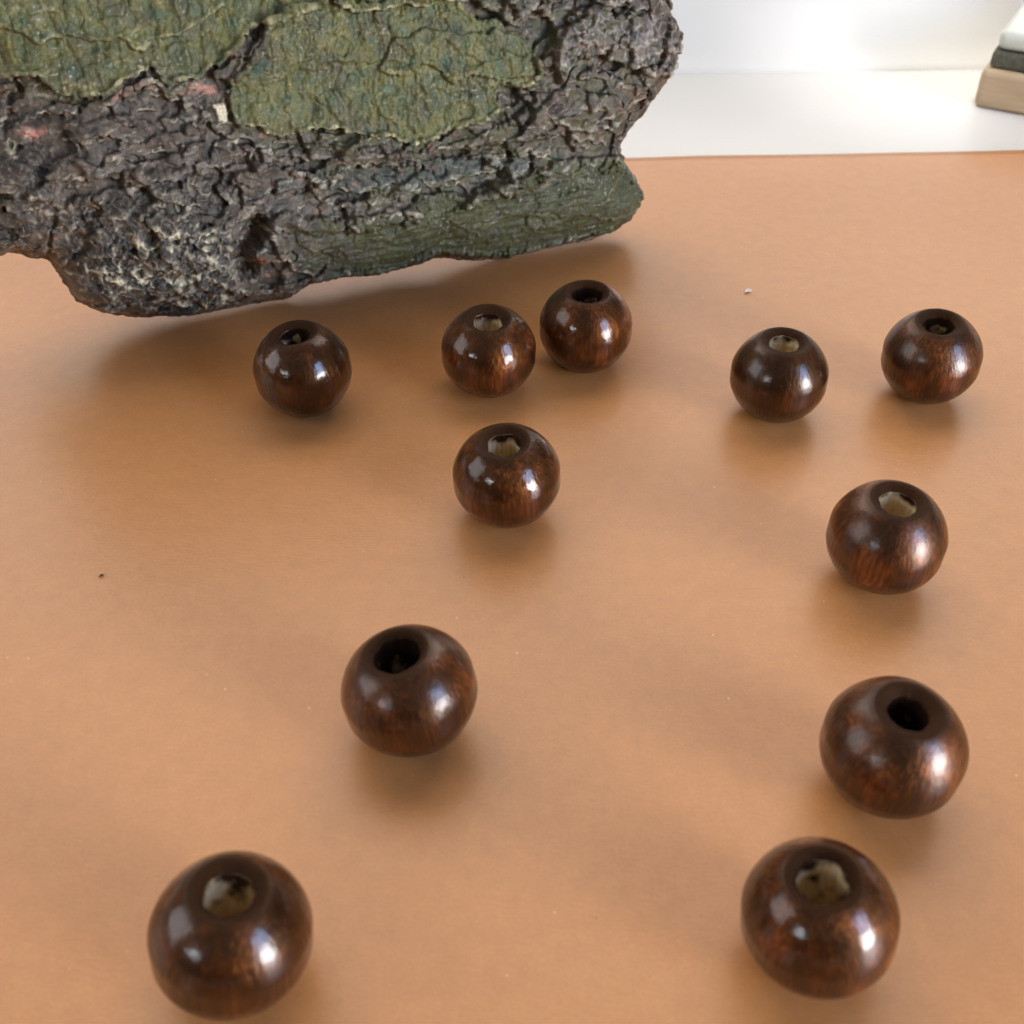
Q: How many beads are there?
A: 11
